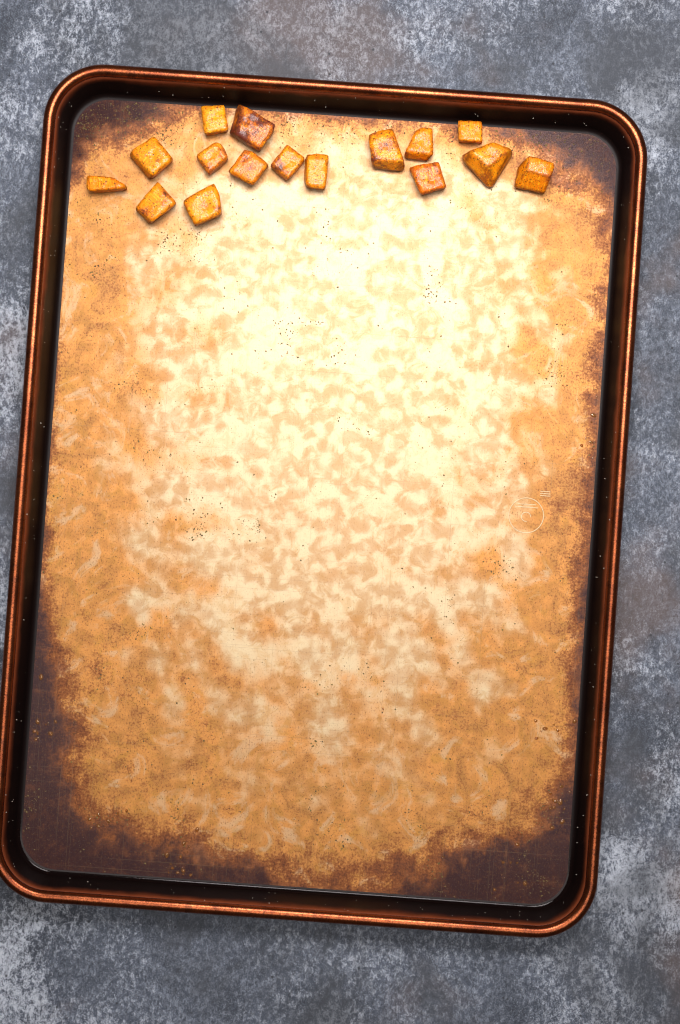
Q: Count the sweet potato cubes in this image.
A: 16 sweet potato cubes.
